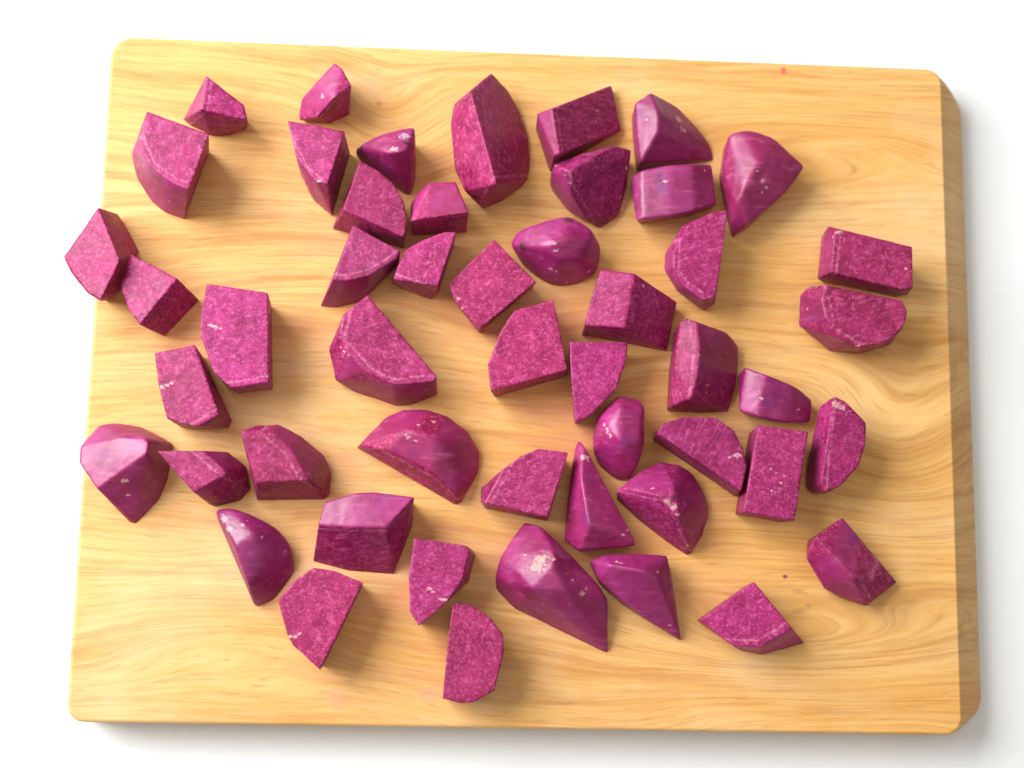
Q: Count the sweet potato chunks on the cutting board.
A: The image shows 50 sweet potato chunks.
